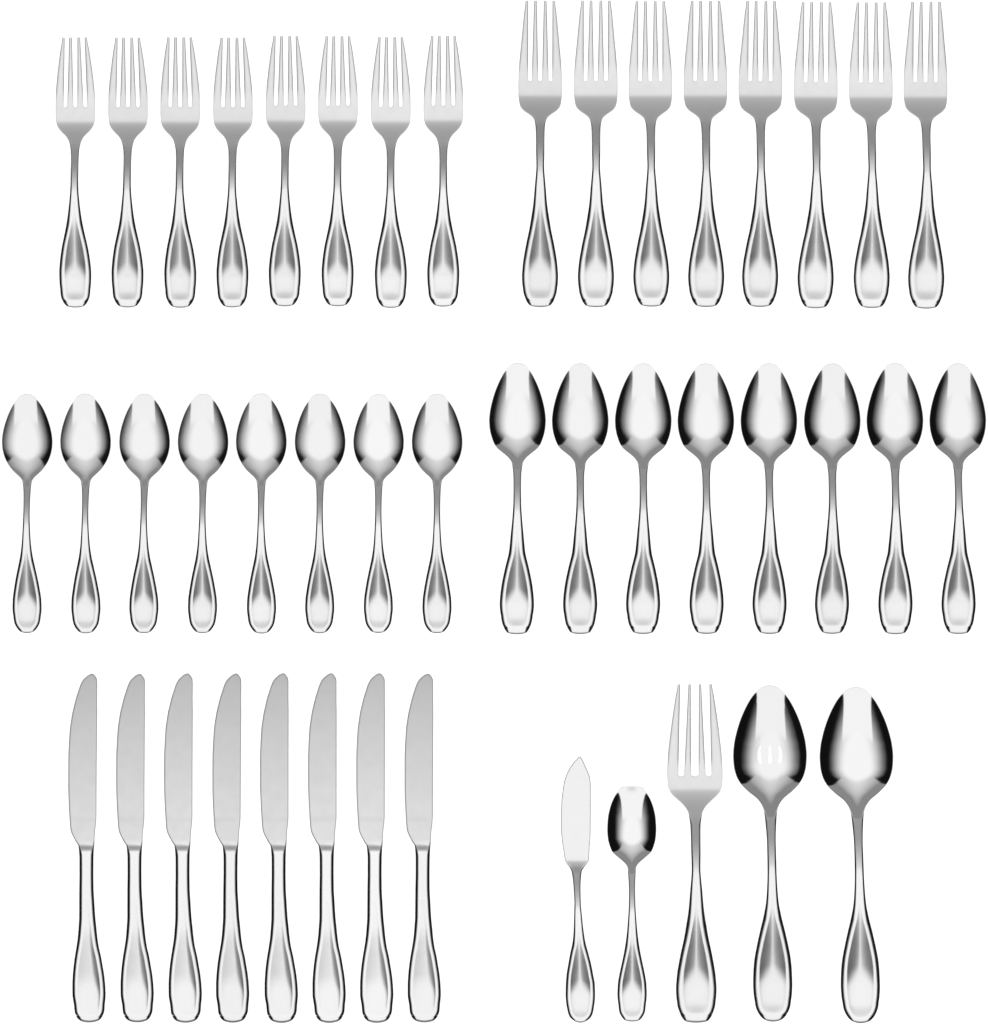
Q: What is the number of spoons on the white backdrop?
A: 19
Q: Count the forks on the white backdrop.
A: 17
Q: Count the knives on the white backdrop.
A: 9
